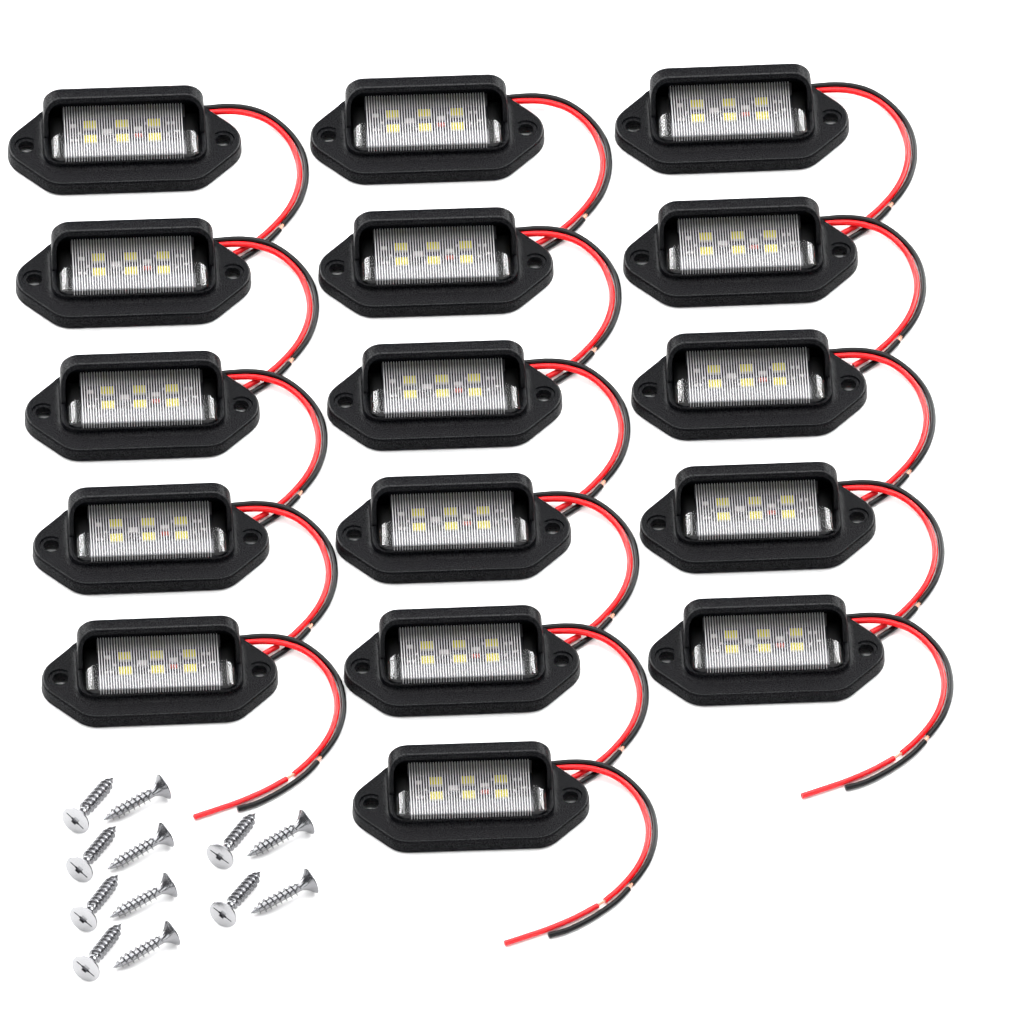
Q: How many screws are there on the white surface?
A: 12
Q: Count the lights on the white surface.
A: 16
